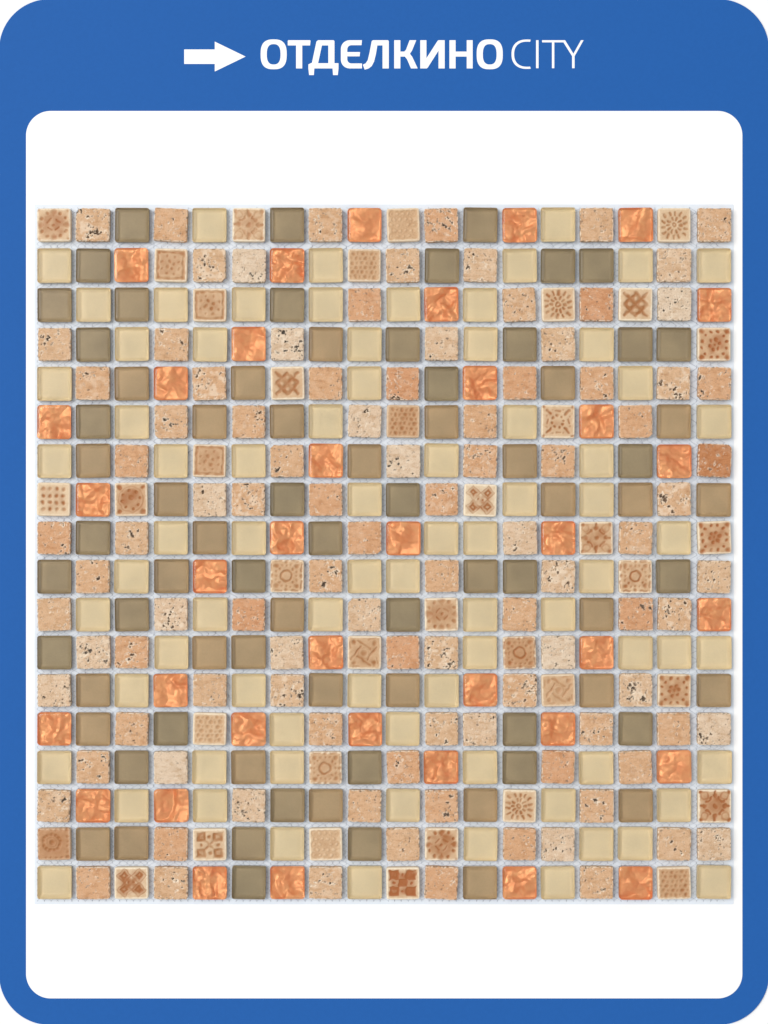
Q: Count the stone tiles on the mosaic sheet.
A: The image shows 137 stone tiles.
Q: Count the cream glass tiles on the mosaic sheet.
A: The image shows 77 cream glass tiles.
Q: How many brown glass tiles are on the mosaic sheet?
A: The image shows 74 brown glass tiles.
